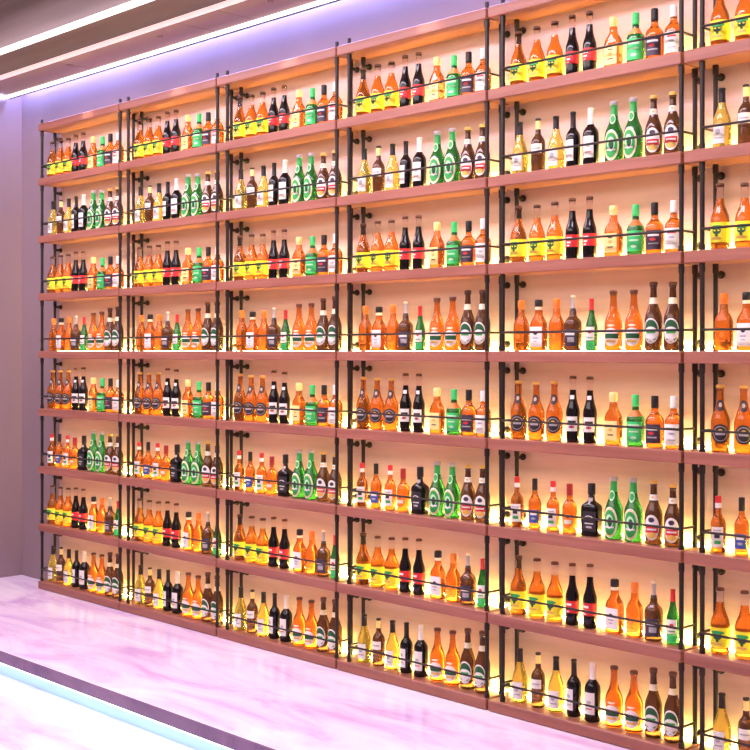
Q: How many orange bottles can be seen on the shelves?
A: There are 182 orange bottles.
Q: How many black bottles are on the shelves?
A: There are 65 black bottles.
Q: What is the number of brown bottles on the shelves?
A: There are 62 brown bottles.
